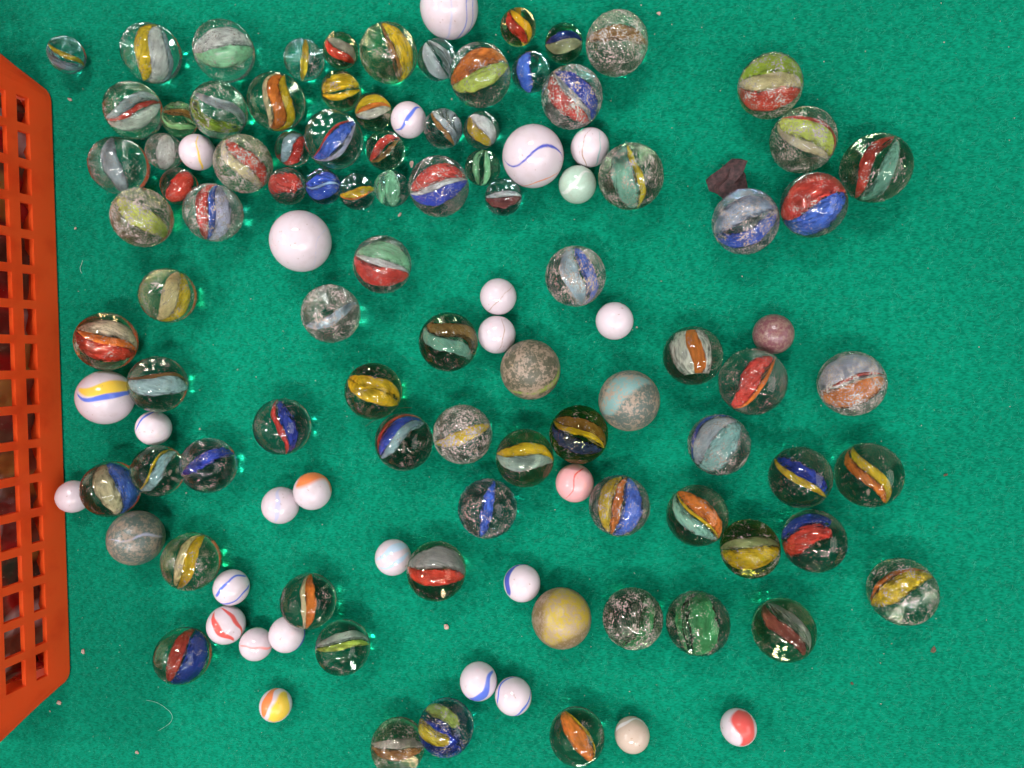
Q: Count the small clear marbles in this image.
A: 22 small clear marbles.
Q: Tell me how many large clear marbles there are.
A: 60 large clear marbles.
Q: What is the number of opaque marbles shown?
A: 32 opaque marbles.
